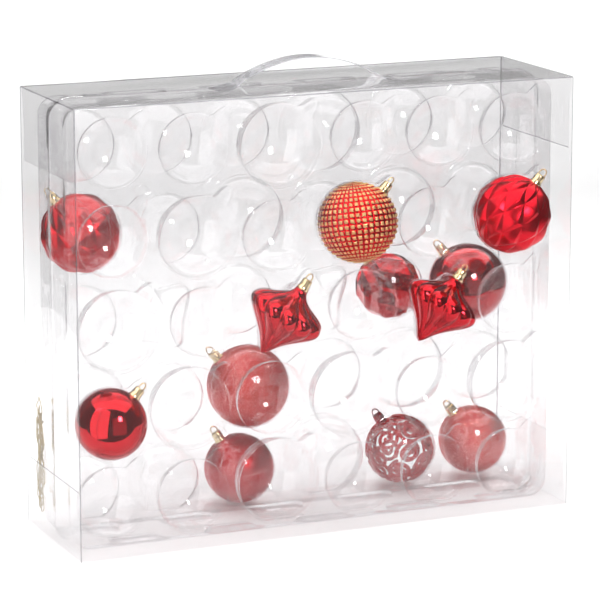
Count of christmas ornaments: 12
